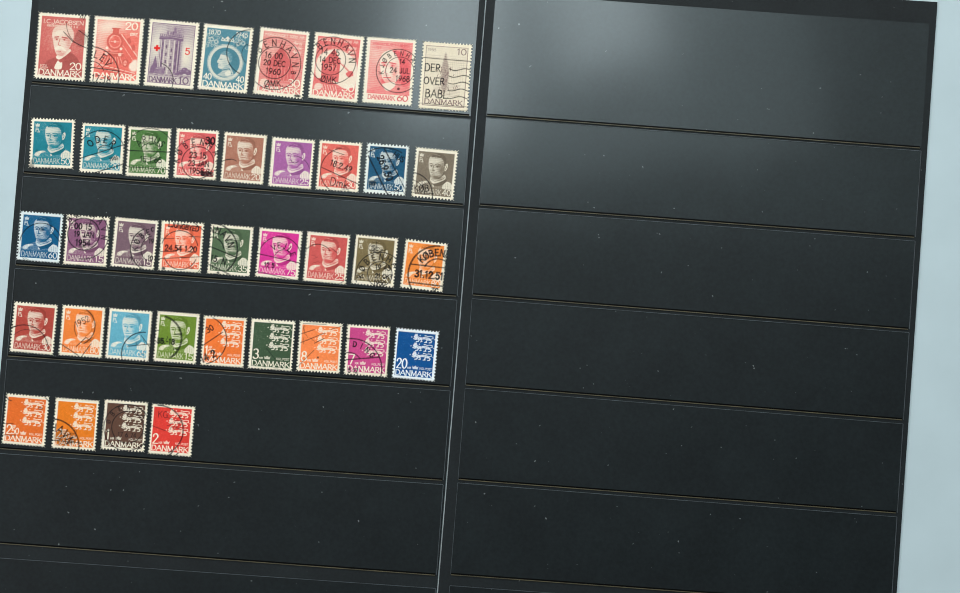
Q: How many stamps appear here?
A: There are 39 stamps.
